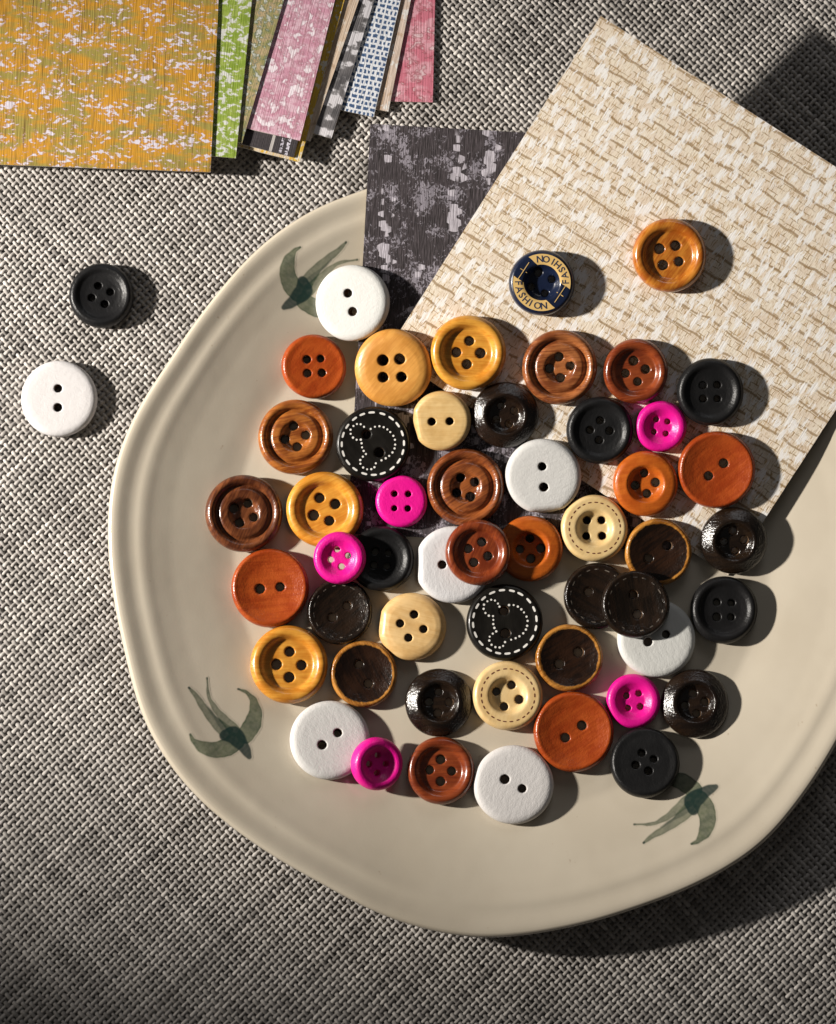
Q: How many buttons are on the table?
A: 53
